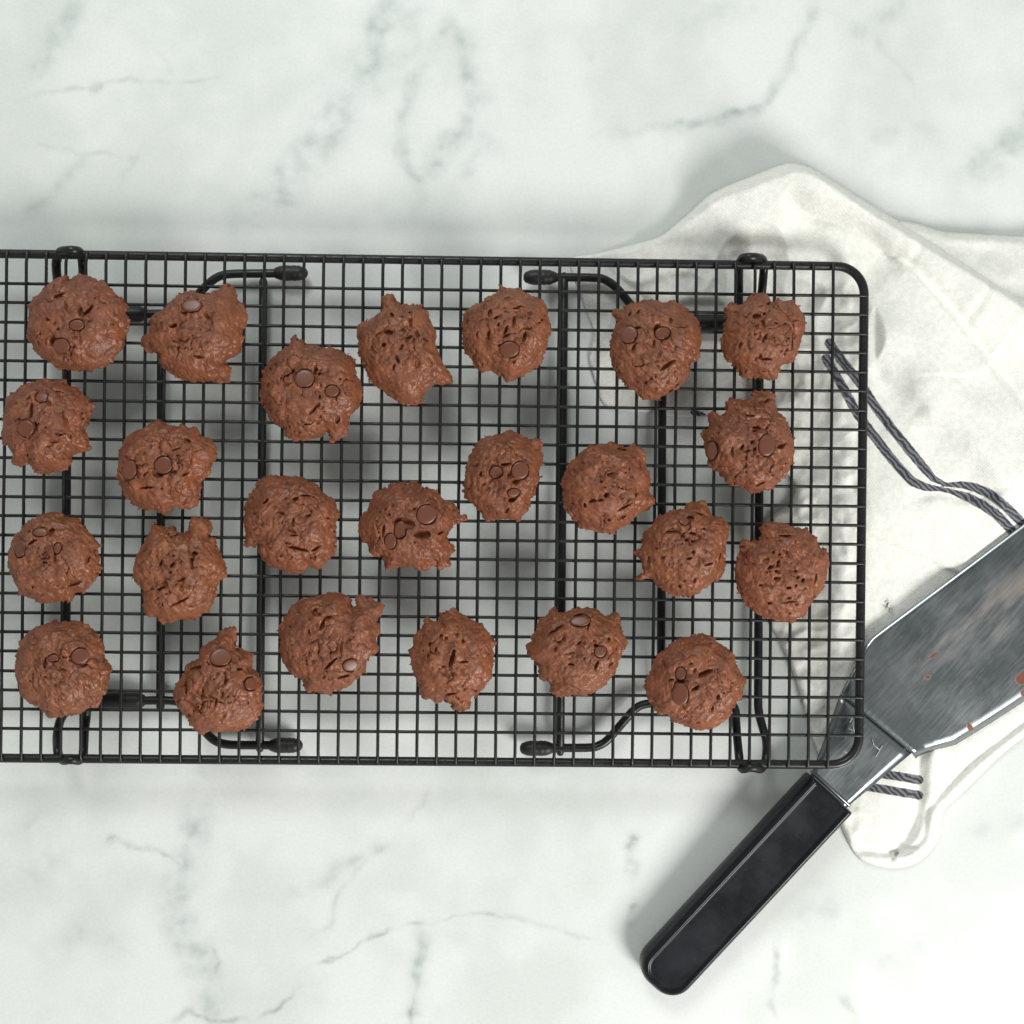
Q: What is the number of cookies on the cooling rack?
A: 24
